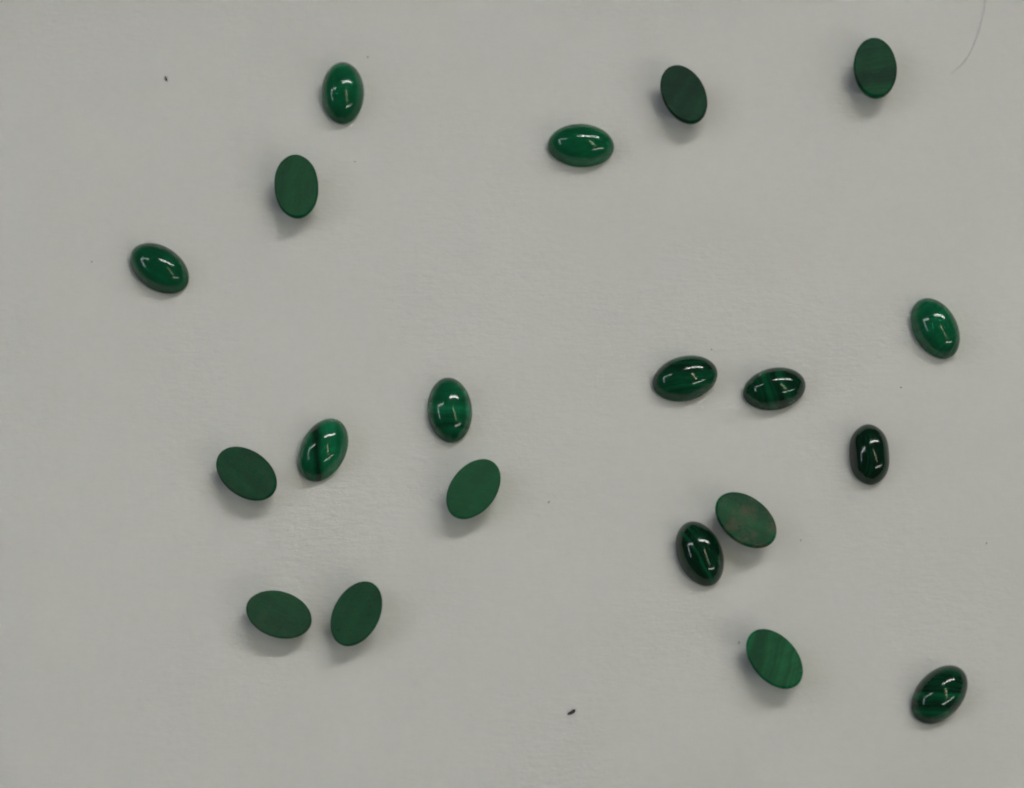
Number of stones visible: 20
